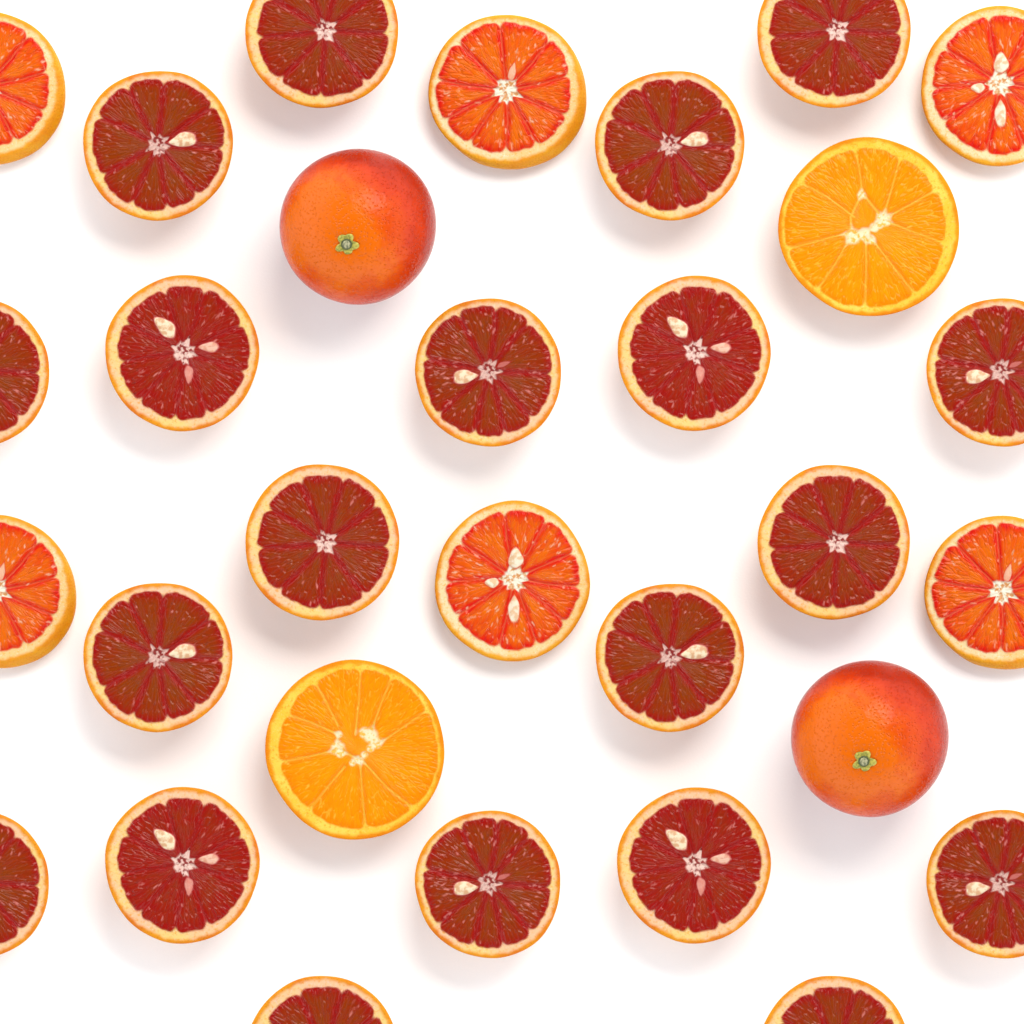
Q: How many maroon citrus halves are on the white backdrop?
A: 20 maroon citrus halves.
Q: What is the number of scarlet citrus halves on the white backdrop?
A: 6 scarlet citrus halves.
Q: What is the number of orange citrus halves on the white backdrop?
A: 2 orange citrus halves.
